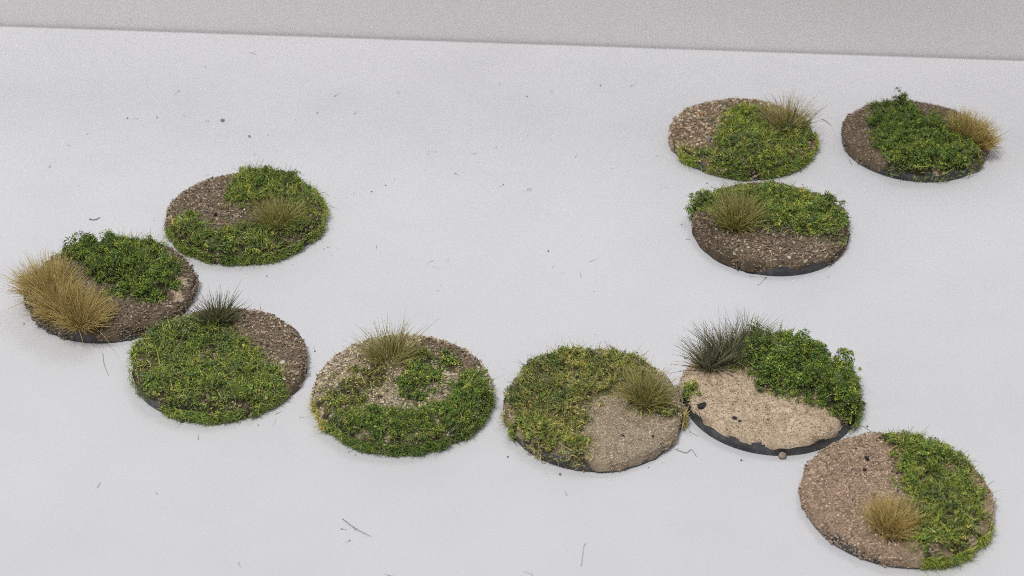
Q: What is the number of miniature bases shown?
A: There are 10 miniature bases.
